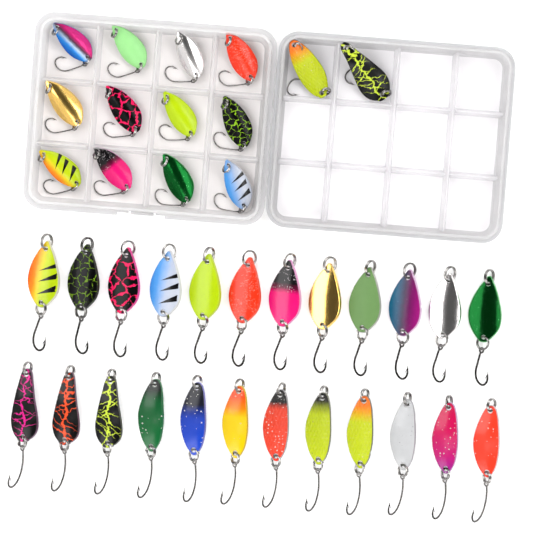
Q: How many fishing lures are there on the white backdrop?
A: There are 38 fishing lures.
